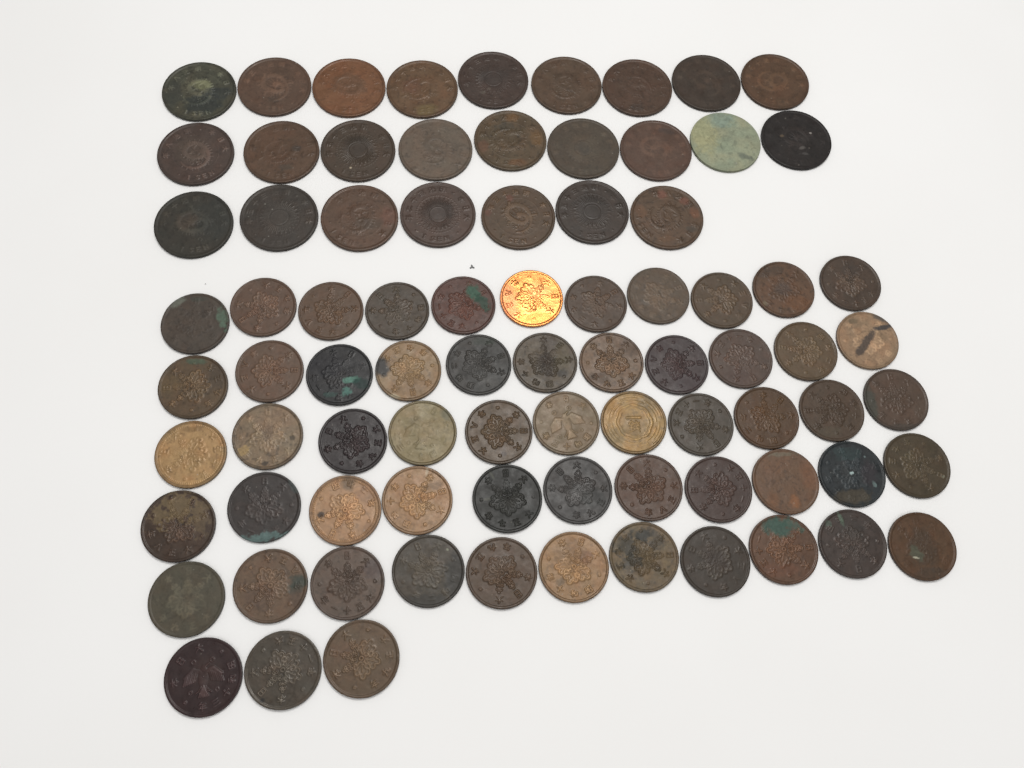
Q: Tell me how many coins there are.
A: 83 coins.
